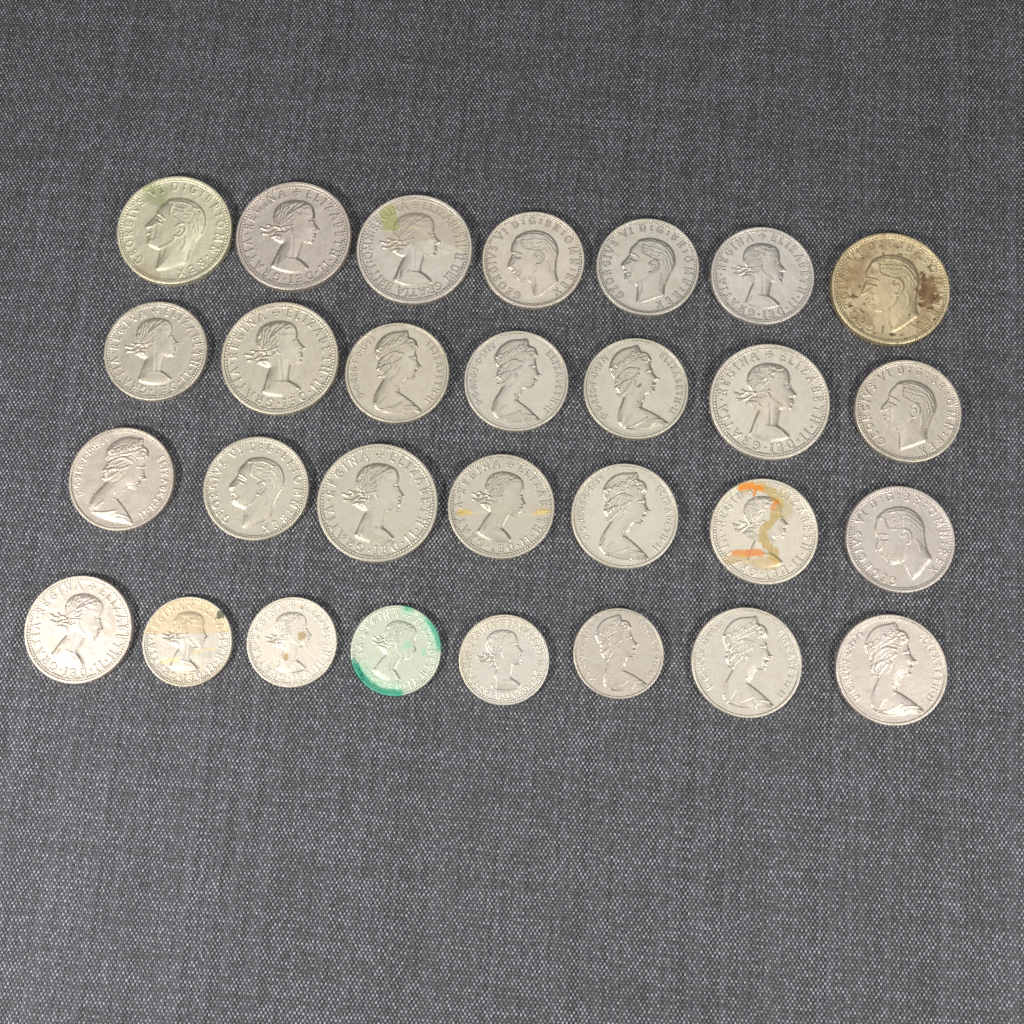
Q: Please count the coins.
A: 29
